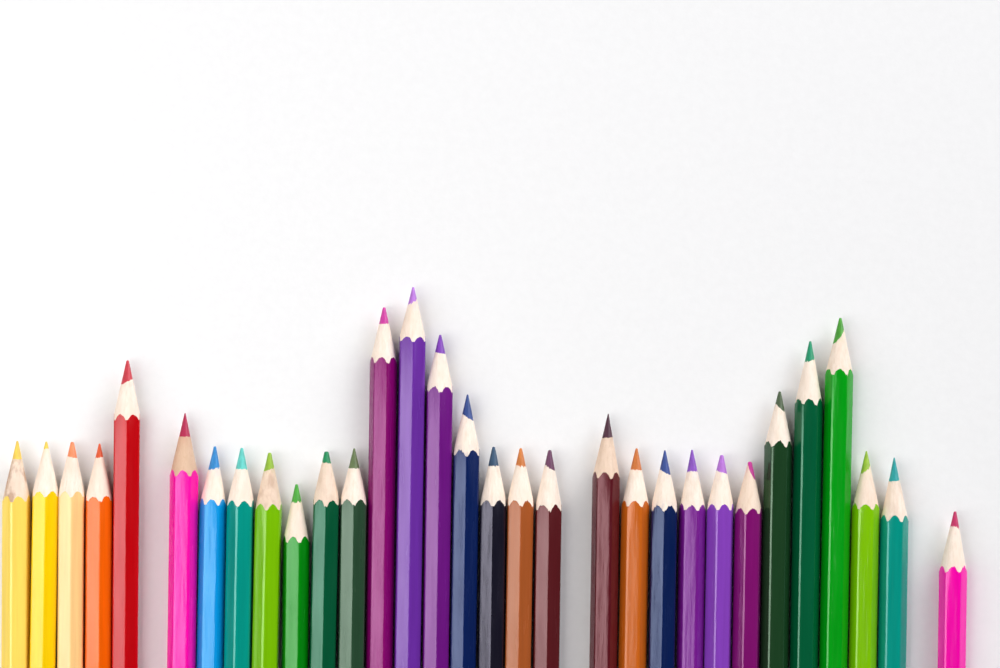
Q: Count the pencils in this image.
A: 31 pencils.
